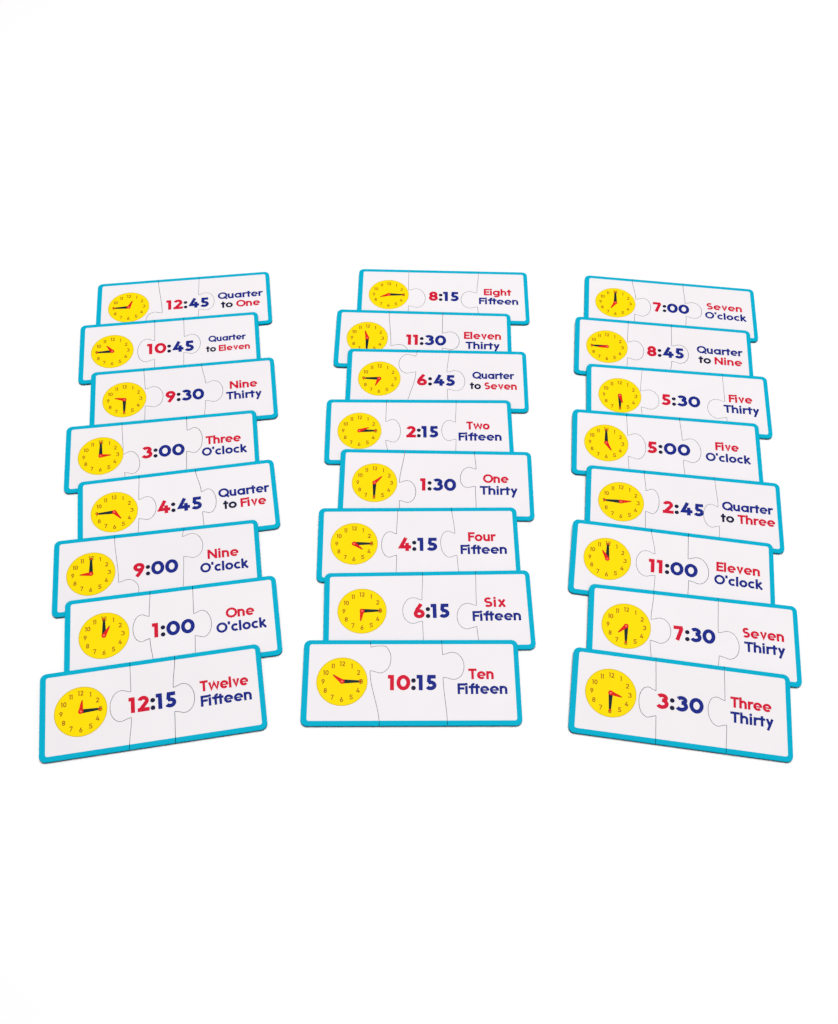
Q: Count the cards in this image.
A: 24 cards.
